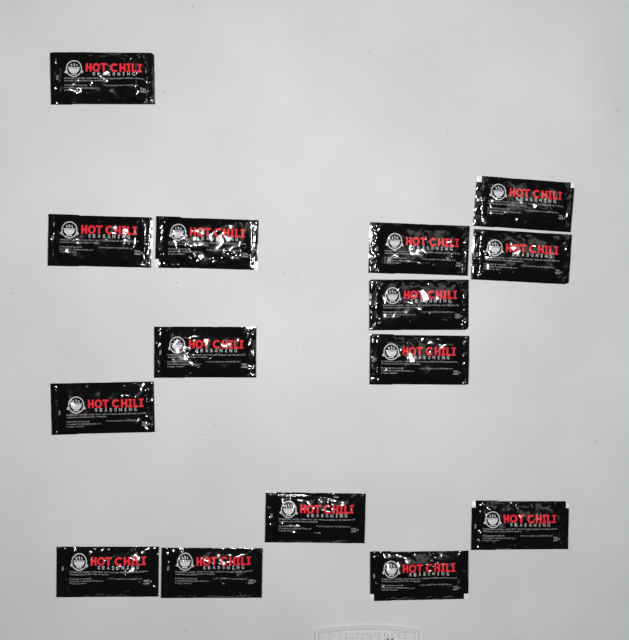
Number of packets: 15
